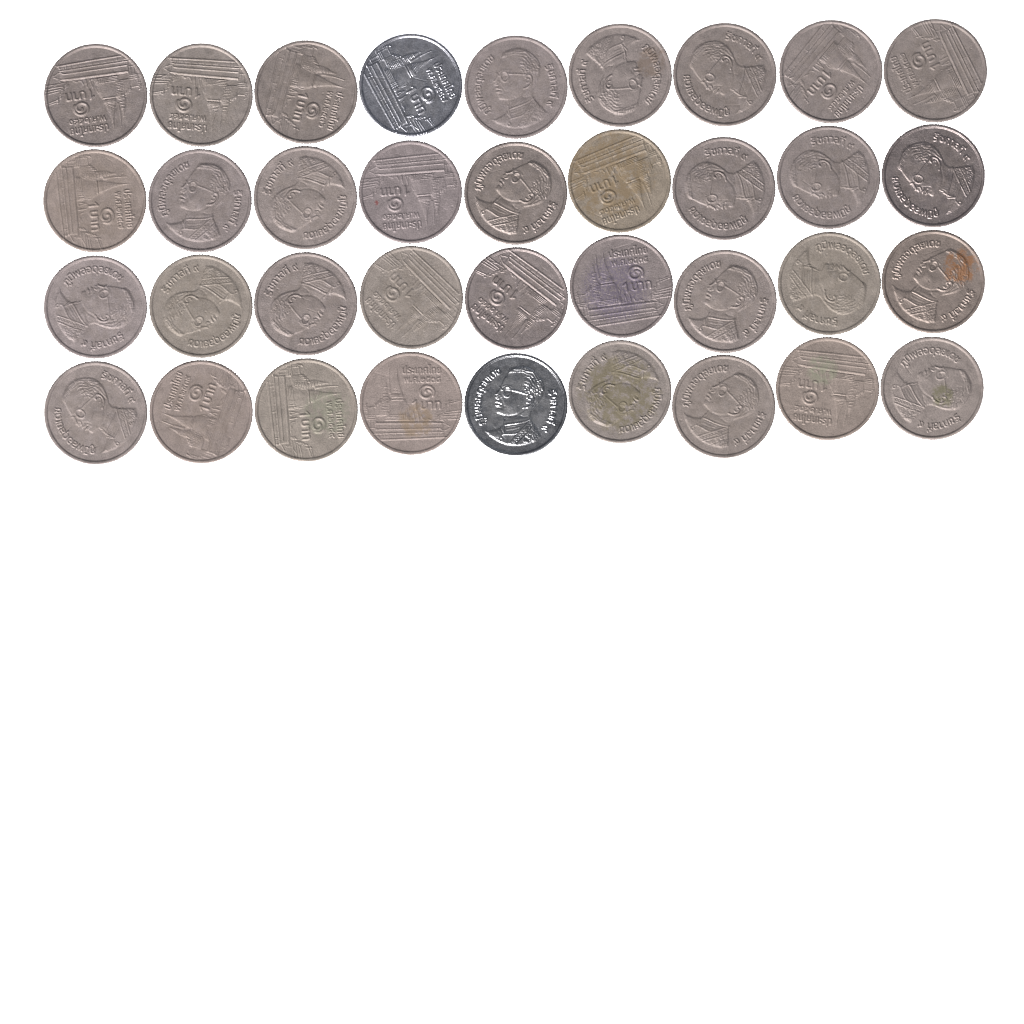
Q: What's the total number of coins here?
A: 36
